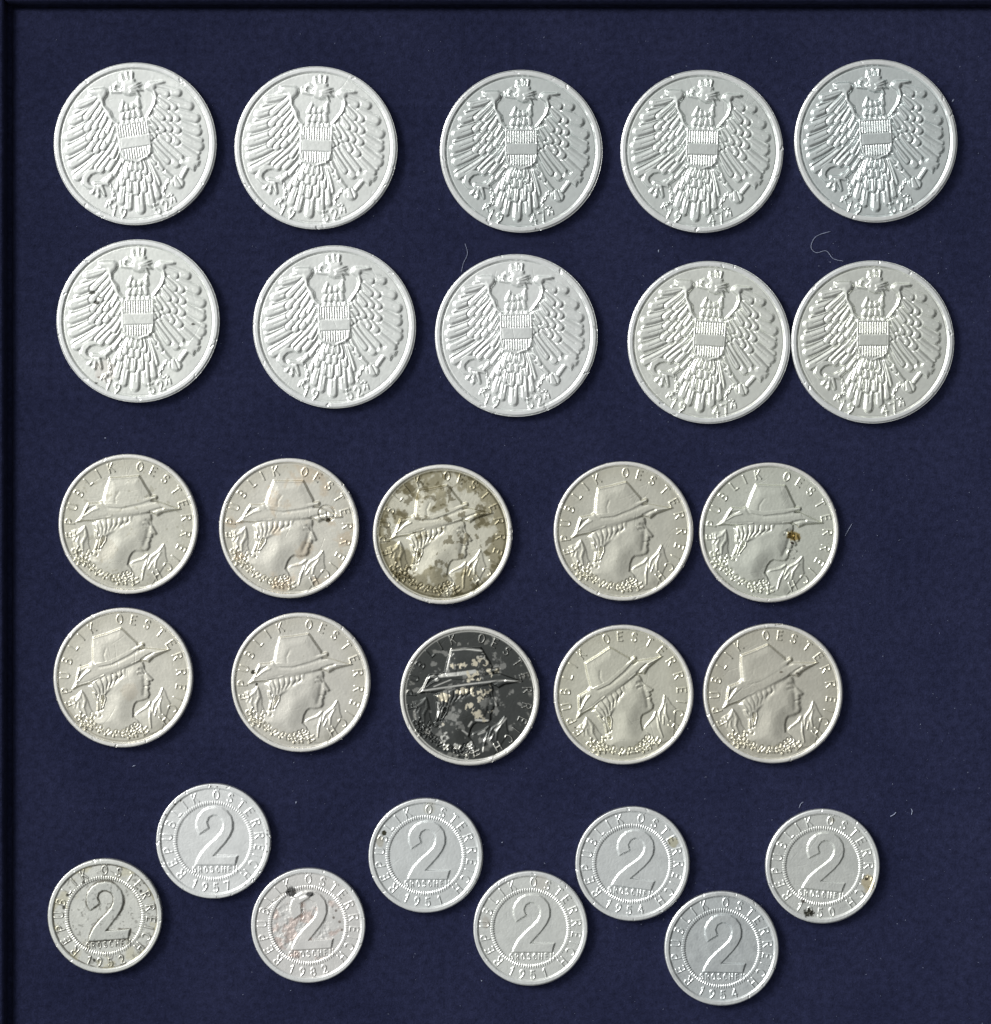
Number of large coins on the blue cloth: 10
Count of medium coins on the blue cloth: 10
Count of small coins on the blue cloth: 8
